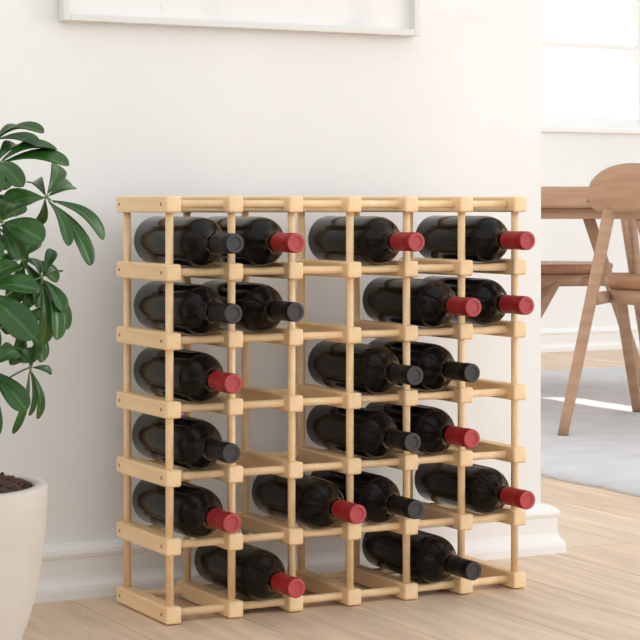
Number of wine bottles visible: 20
